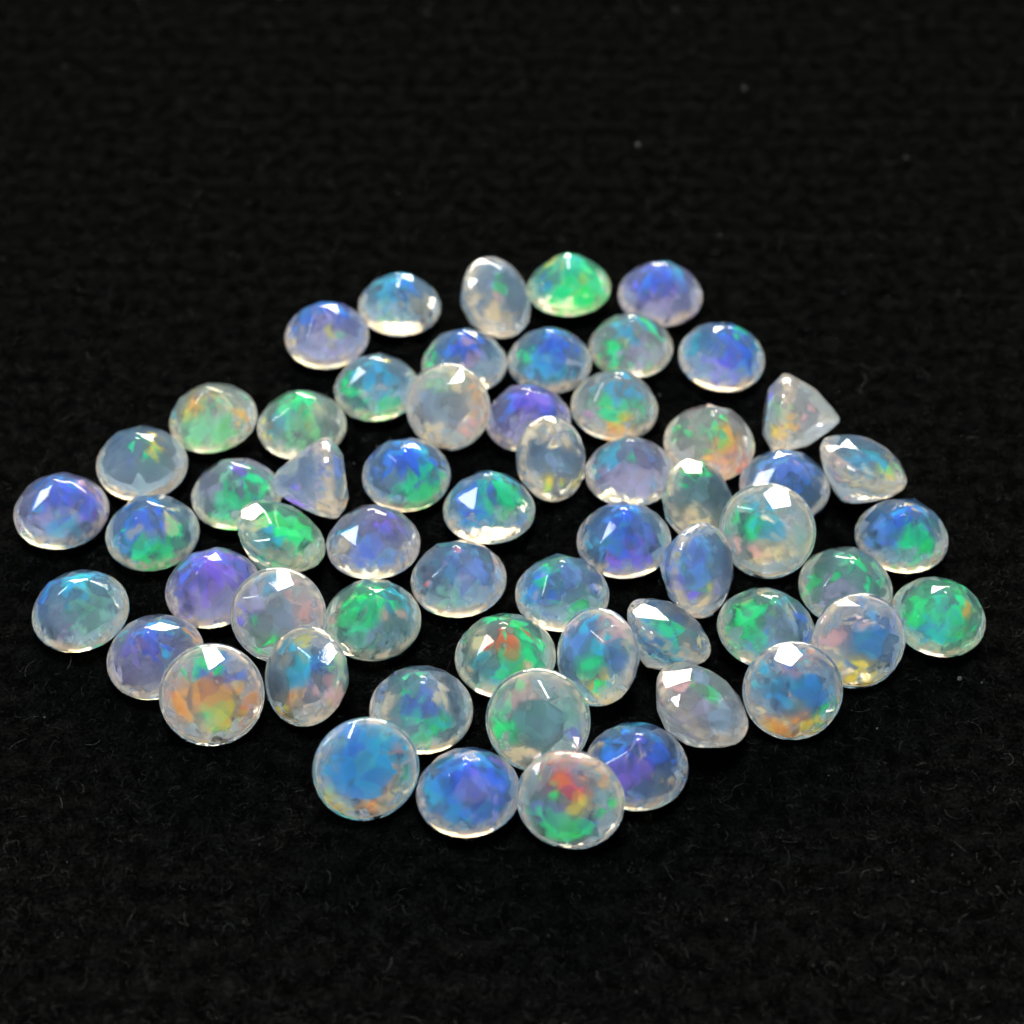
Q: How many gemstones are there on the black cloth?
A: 59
